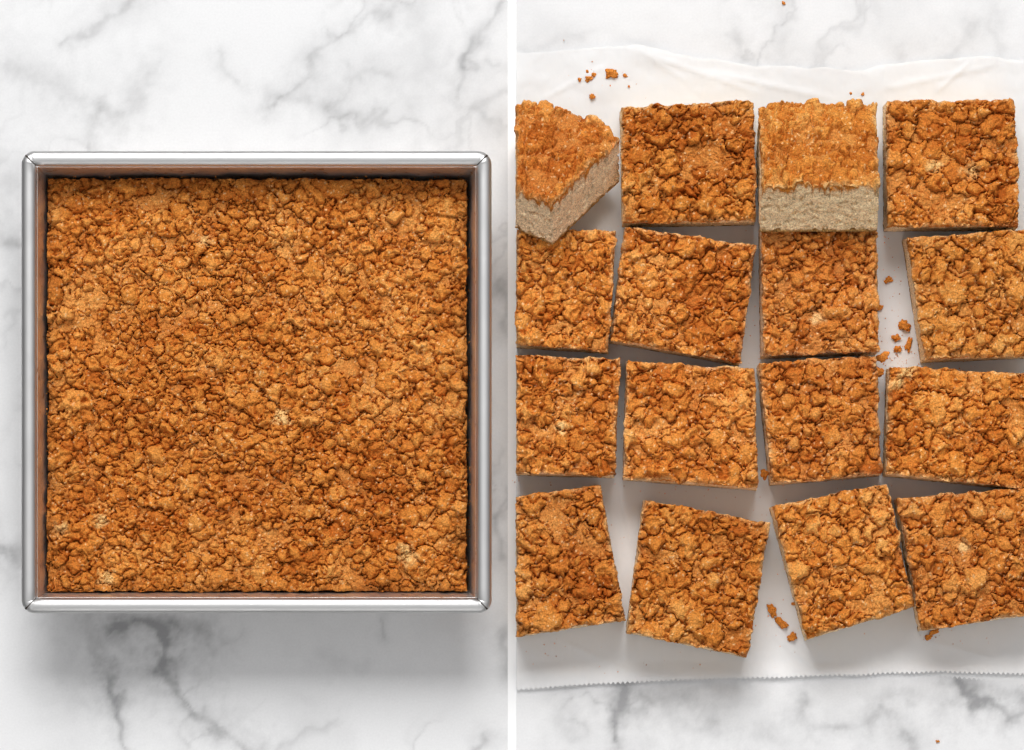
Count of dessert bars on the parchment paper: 16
